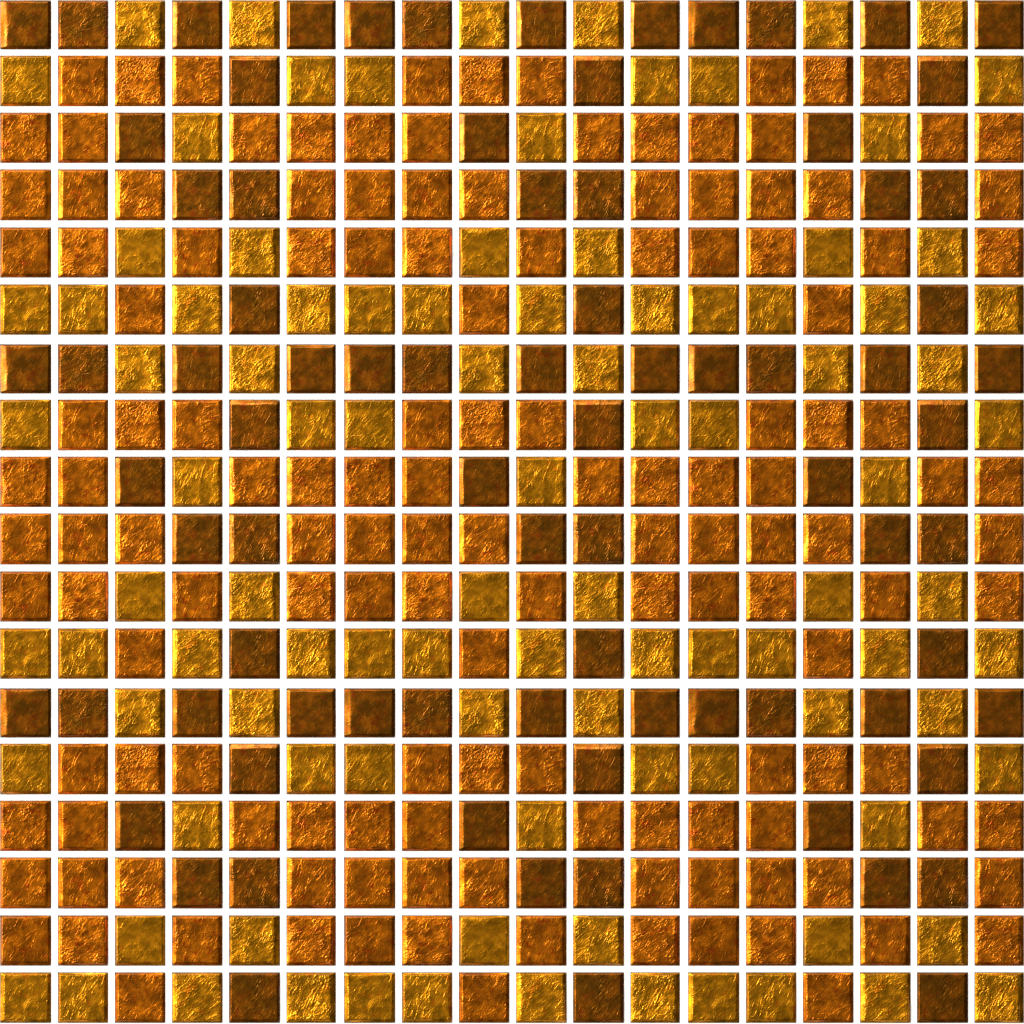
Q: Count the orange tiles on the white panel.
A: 144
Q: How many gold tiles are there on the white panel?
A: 99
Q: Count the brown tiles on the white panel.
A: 81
